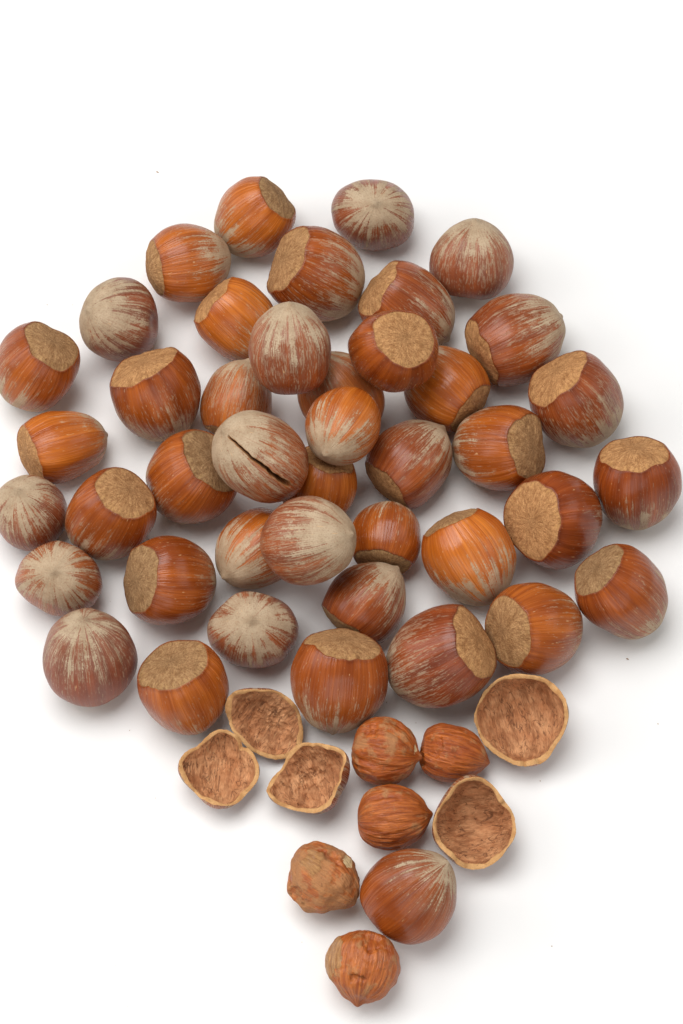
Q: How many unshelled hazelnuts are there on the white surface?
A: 43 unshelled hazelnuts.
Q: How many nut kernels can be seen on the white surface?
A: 5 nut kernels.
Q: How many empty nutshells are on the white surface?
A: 5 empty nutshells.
